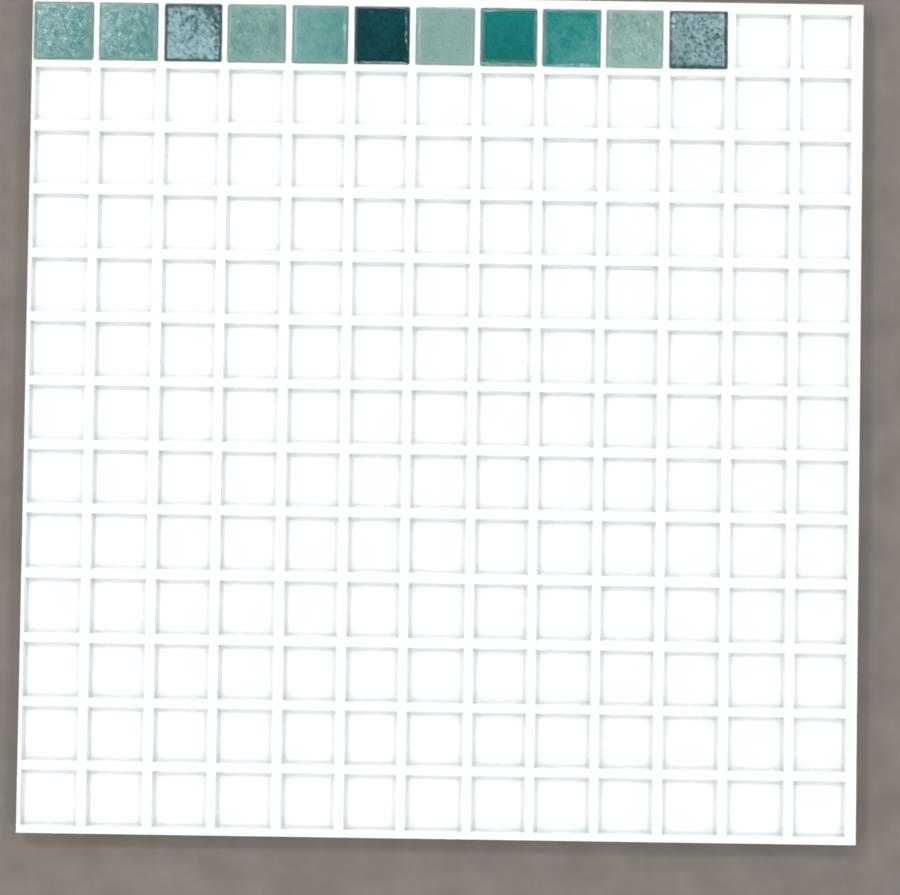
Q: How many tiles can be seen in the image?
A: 11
